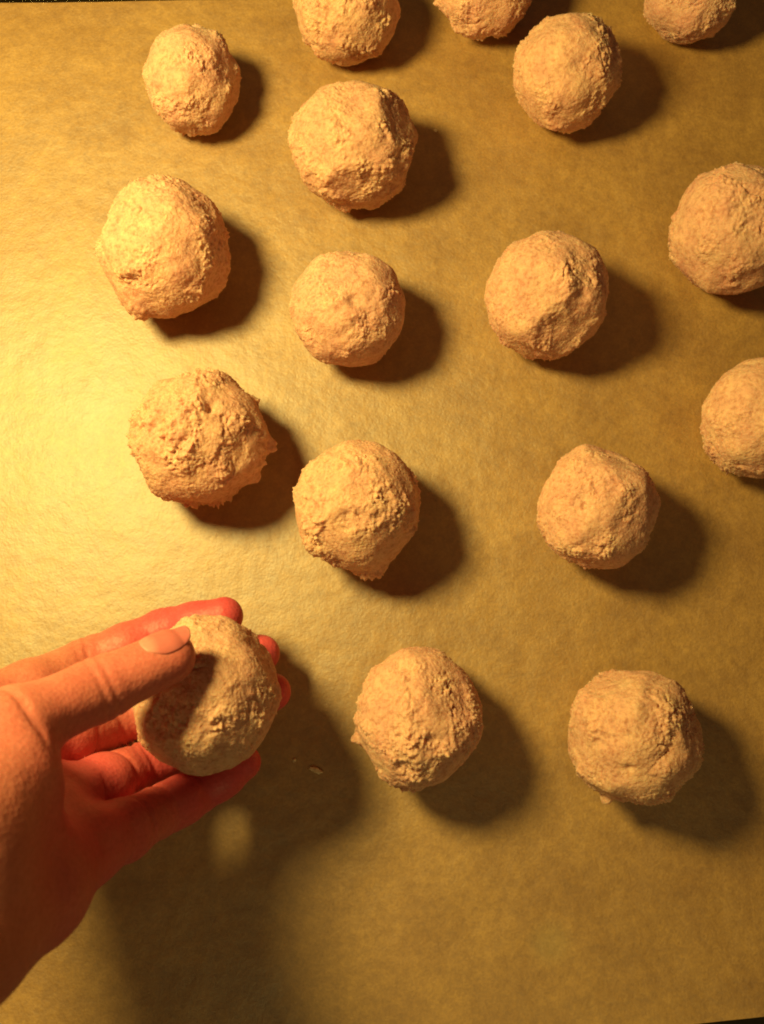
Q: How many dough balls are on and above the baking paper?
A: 17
